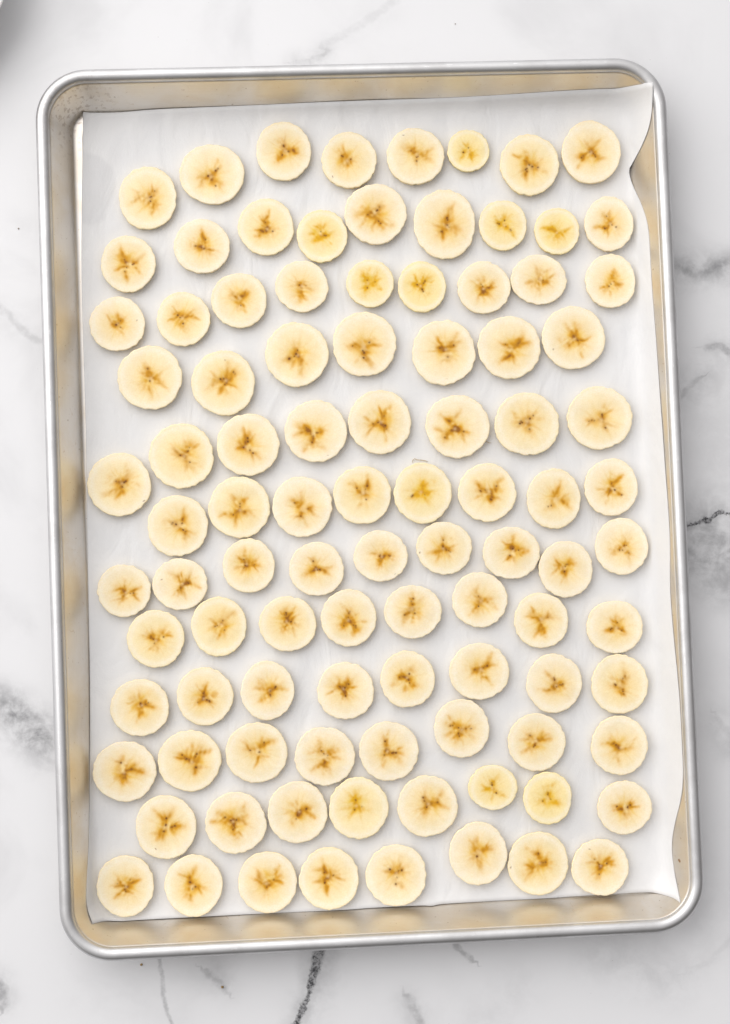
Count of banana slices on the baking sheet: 98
